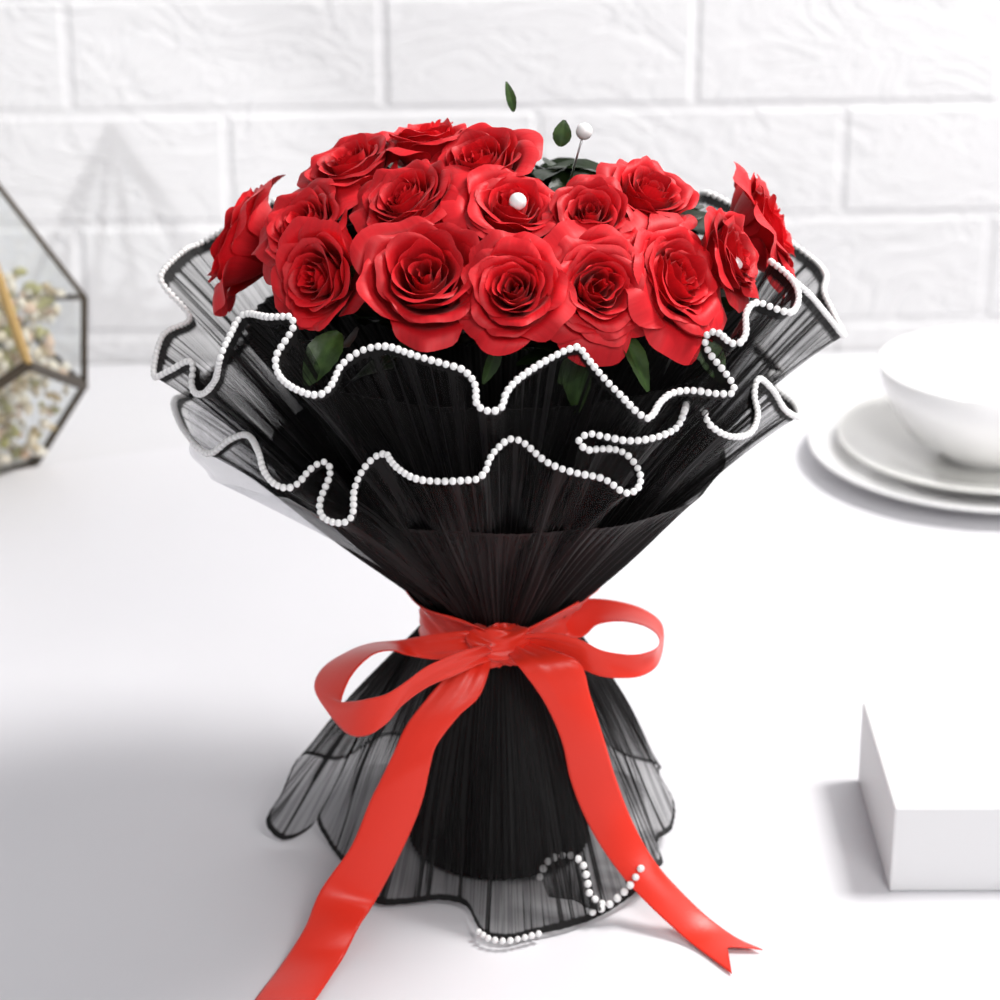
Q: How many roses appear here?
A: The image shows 16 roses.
